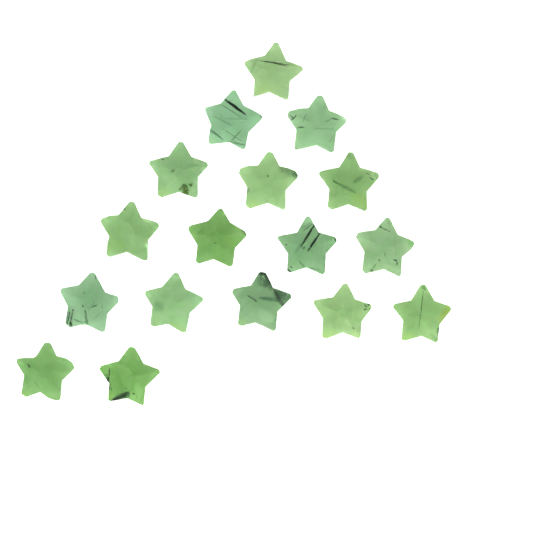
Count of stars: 17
